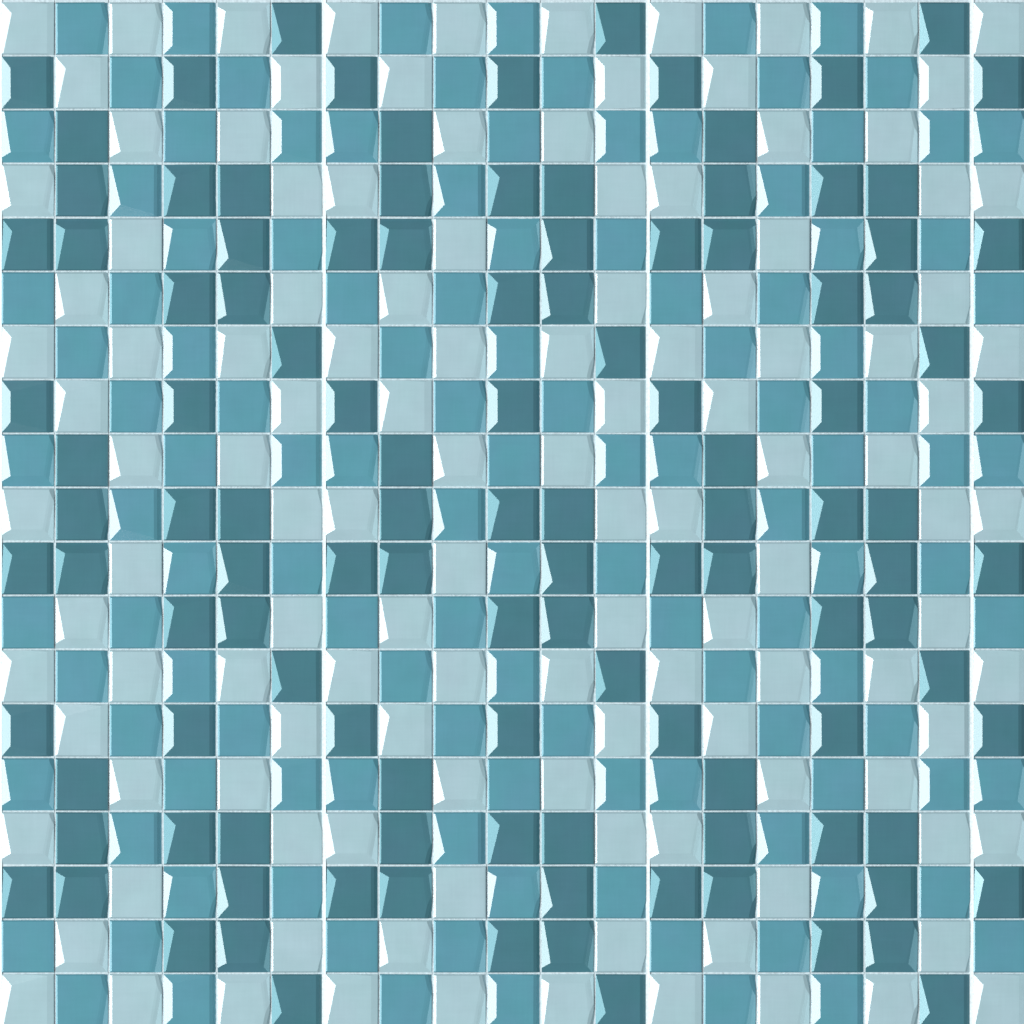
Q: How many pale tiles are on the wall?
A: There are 124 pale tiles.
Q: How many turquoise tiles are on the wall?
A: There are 120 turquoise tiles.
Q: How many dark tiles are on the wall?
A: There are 117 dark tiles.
